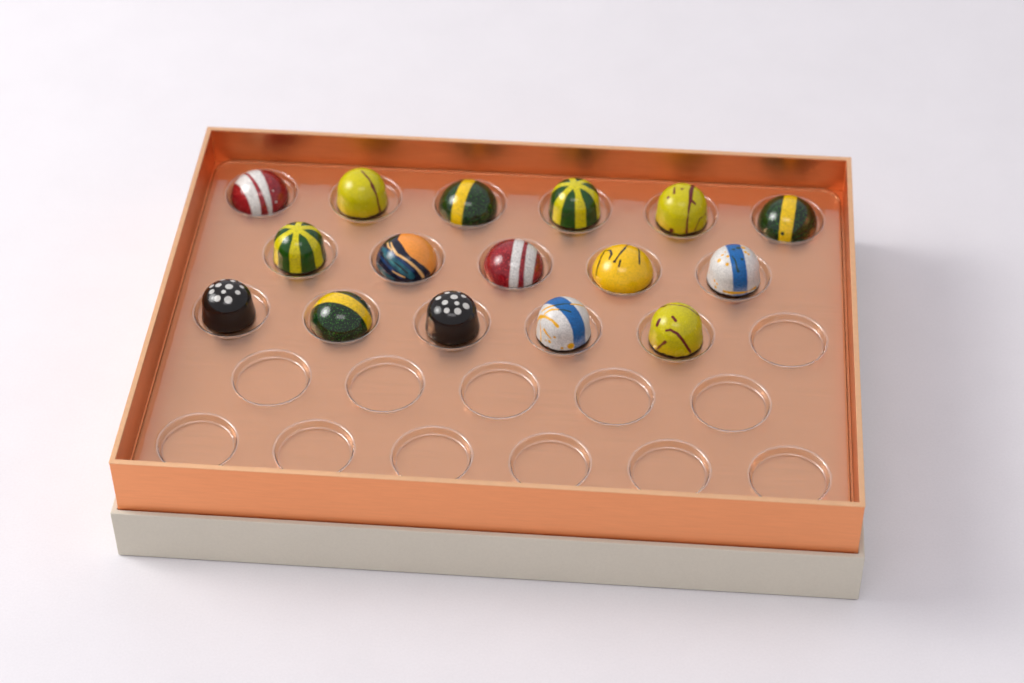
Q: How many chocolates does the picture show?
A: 16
